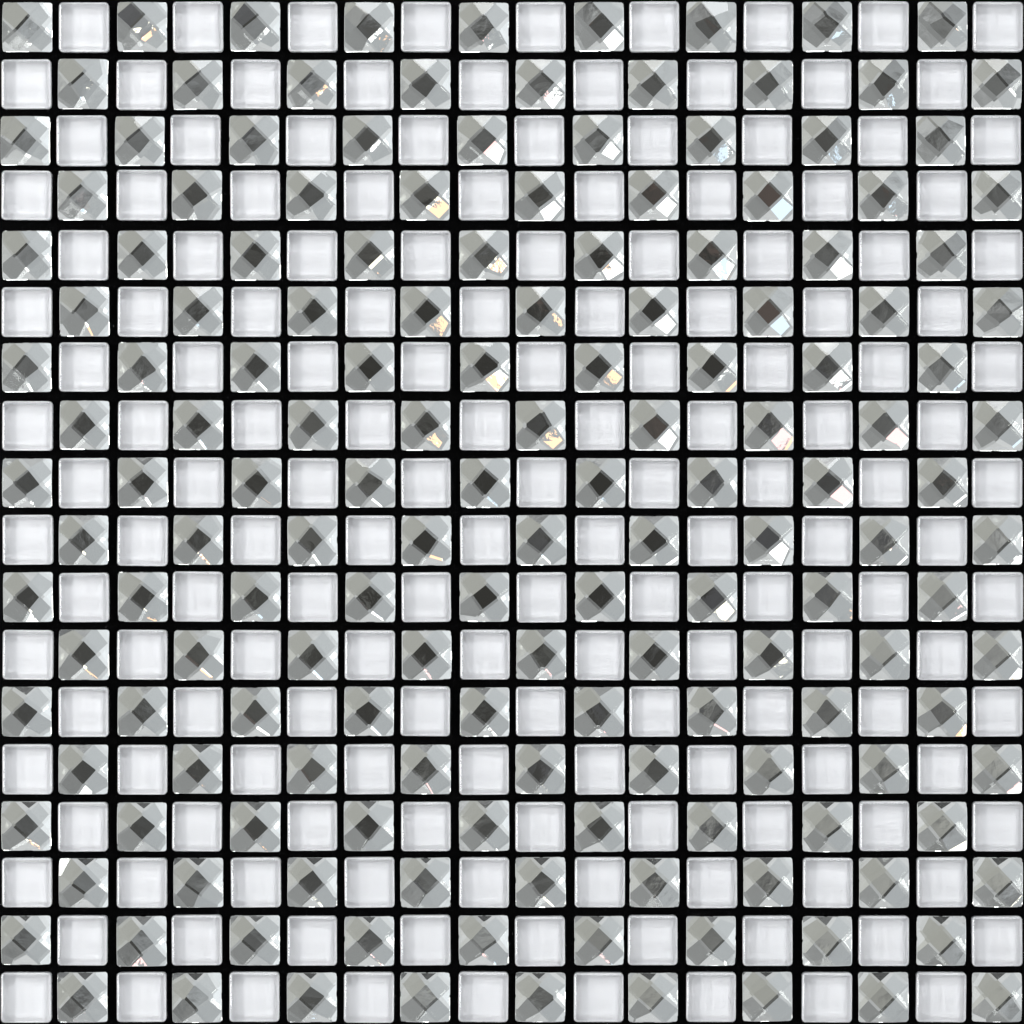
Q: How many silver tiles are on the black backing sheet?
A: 162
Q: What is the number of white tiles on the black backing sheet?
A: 162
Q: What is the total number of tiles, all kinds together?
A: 324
